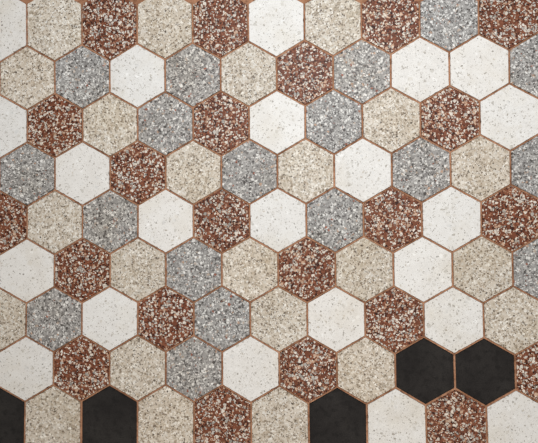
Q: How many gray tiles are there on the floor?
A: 18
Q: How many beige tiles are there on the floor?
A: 23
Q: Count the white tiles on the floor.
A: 22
